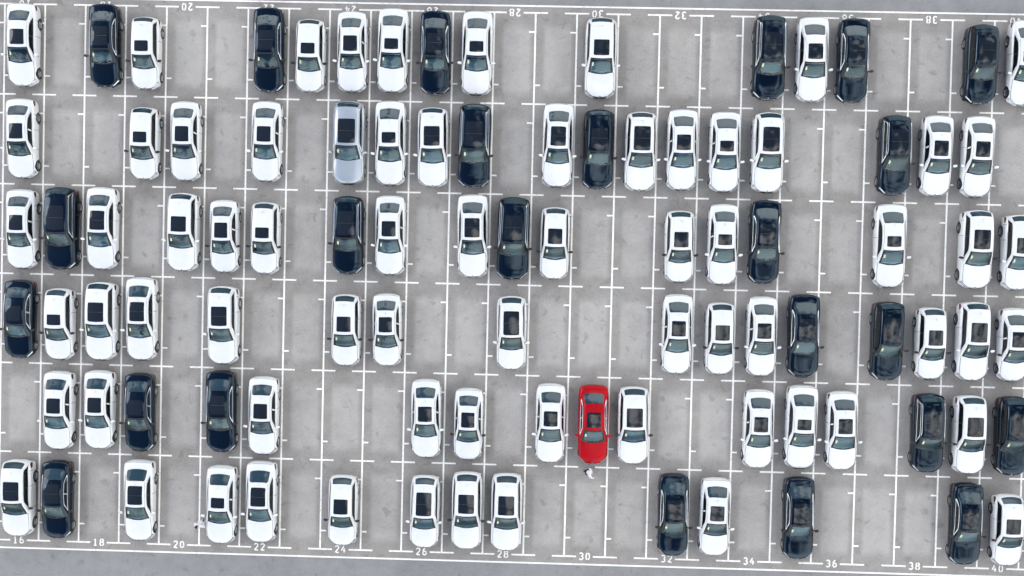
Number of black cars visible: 24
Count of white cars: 69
